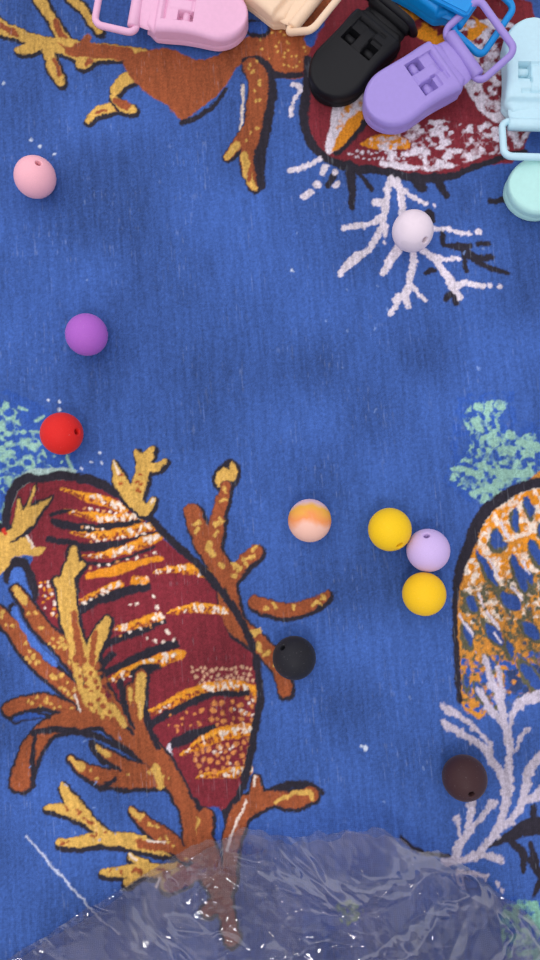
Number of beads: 10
